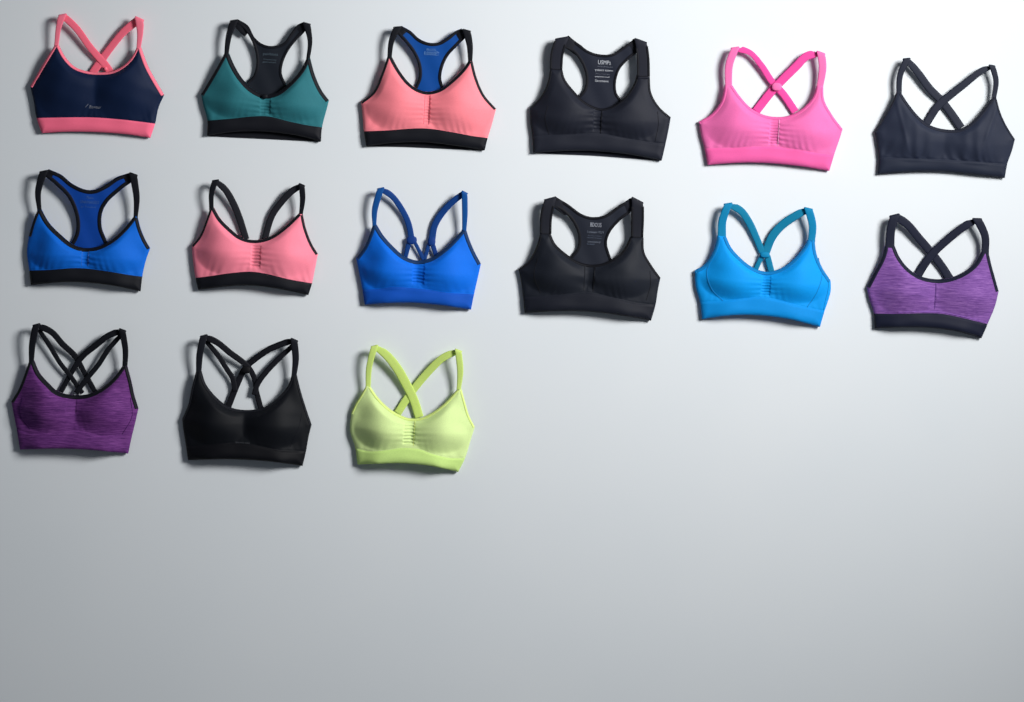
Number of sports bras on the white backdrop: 15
